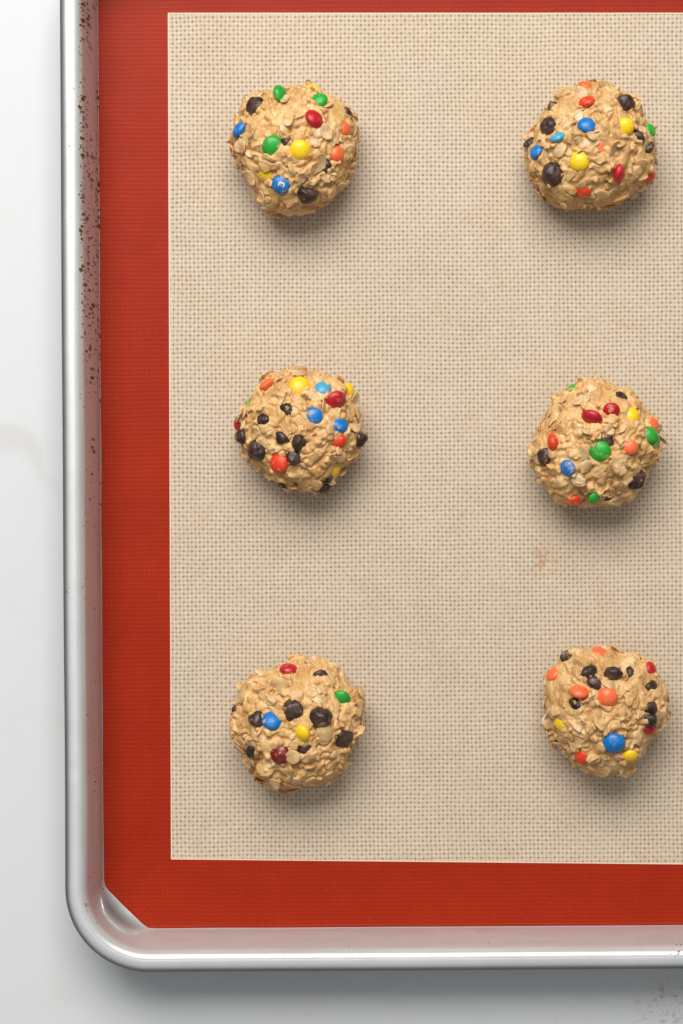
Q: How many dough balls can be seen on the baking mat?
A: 6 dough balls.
